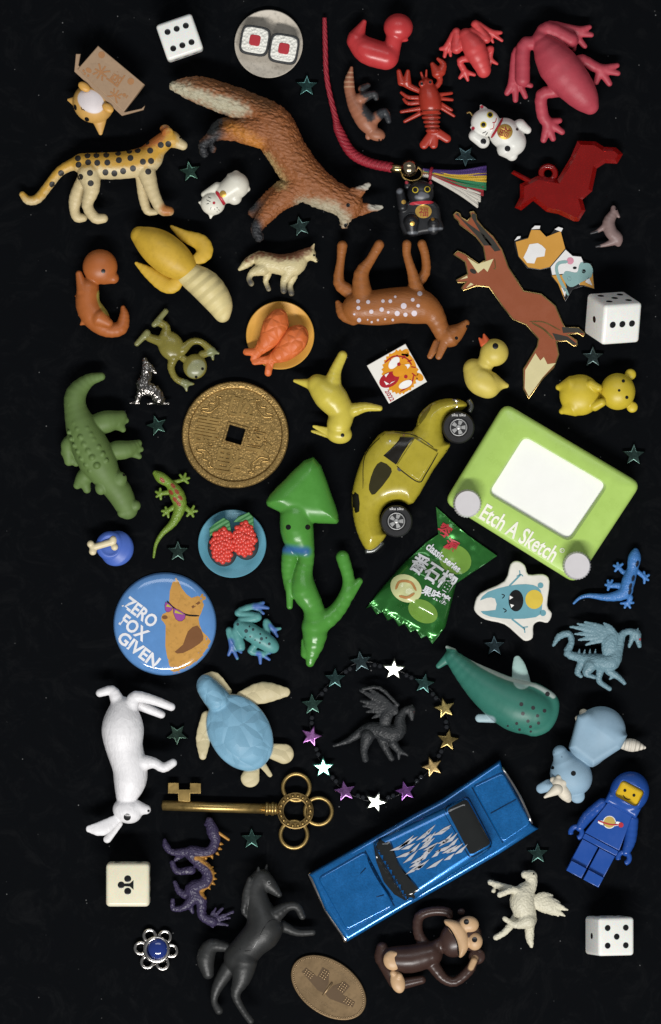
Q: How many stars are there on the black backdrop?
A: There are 25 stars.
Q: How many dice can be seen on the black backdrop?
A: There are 4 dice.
